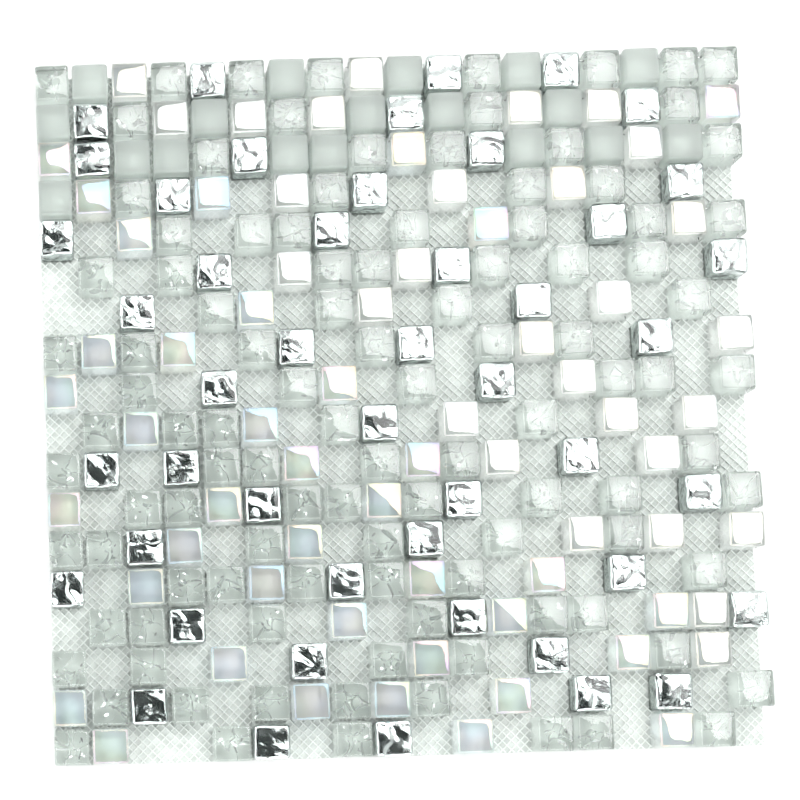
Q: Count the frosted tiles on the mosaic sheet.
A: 18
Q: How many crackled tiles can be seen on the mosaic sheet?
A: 105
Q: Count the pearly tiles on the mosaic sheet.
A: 67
